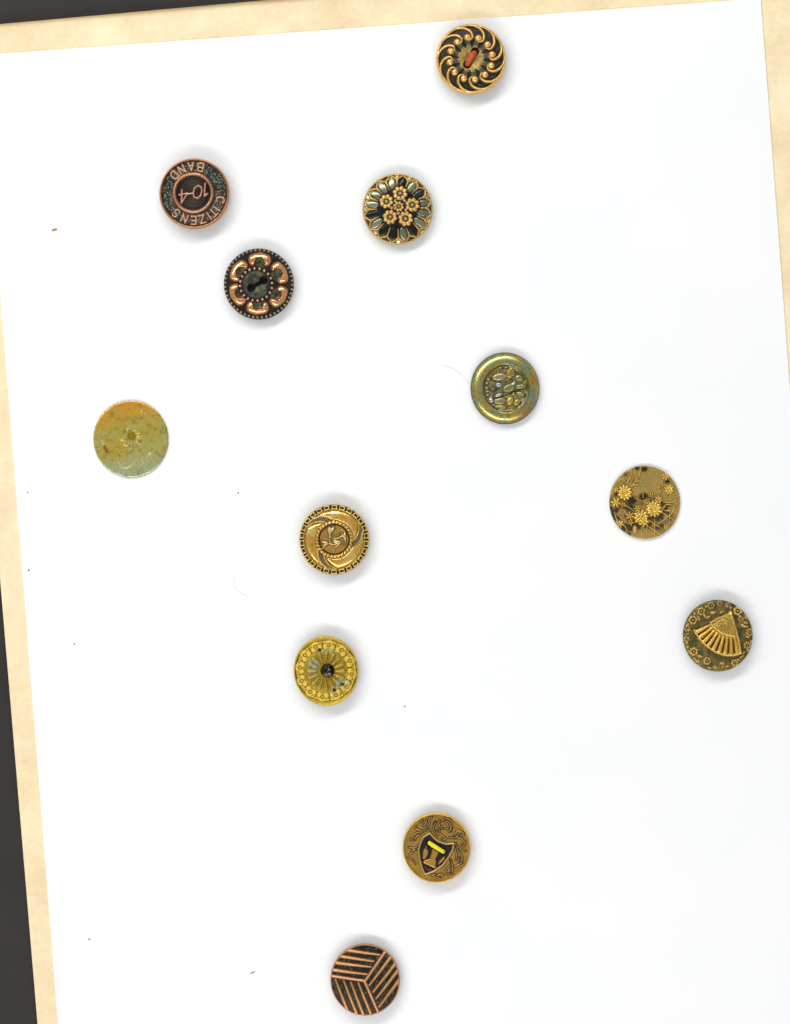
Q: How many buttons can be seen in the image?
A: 12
